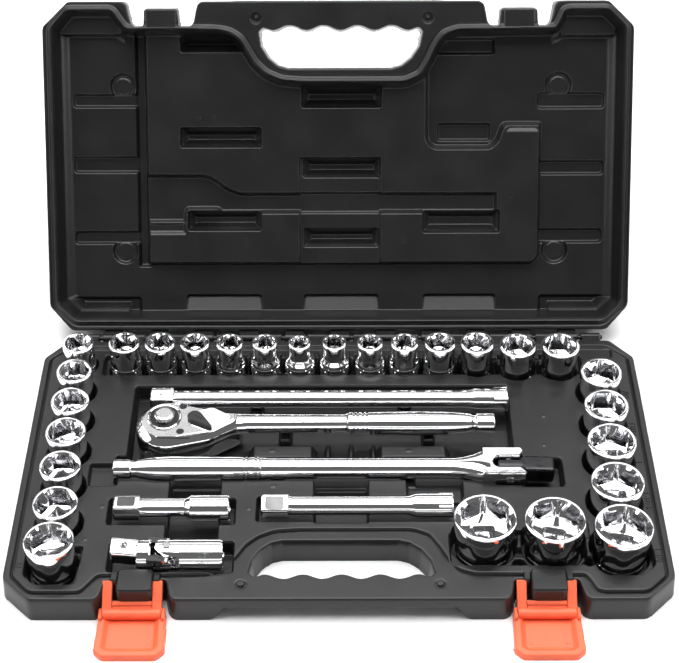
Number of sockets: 27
